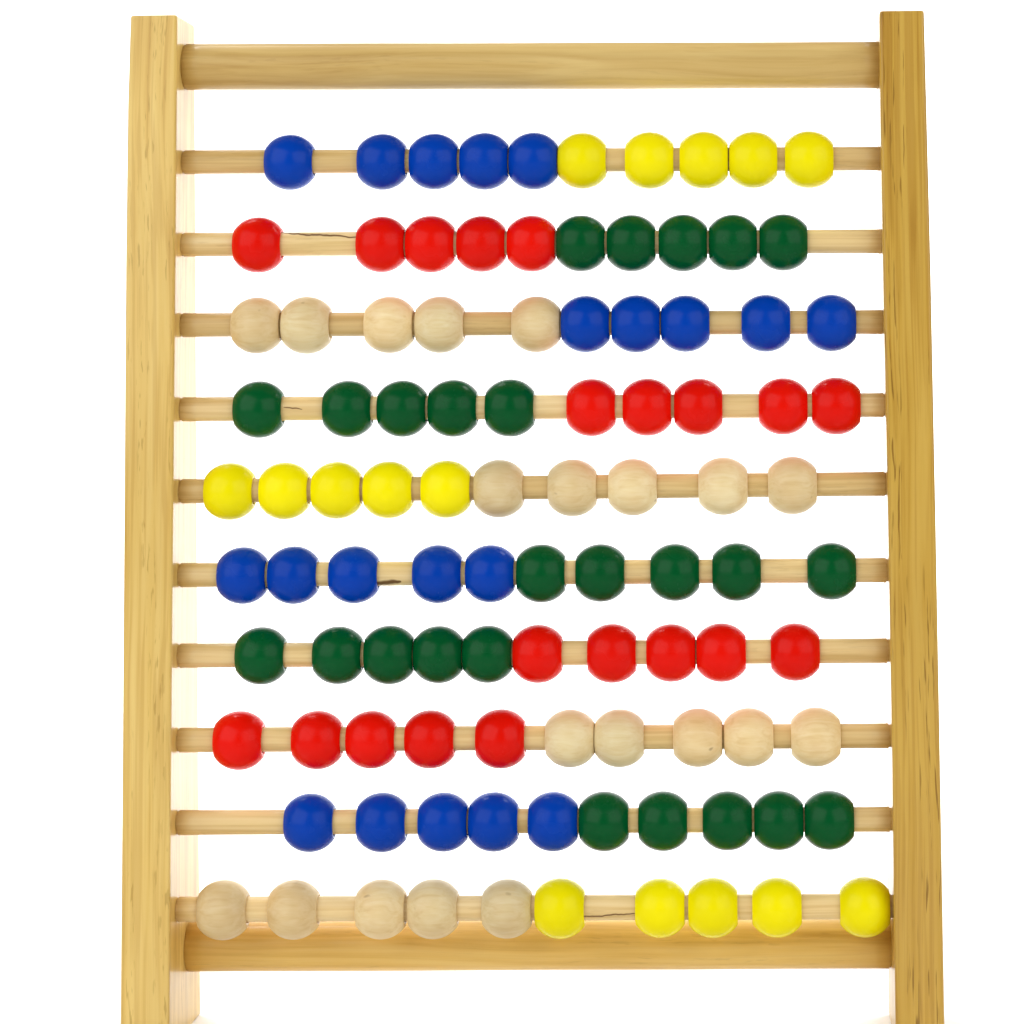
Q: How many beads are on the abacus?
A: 100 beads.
